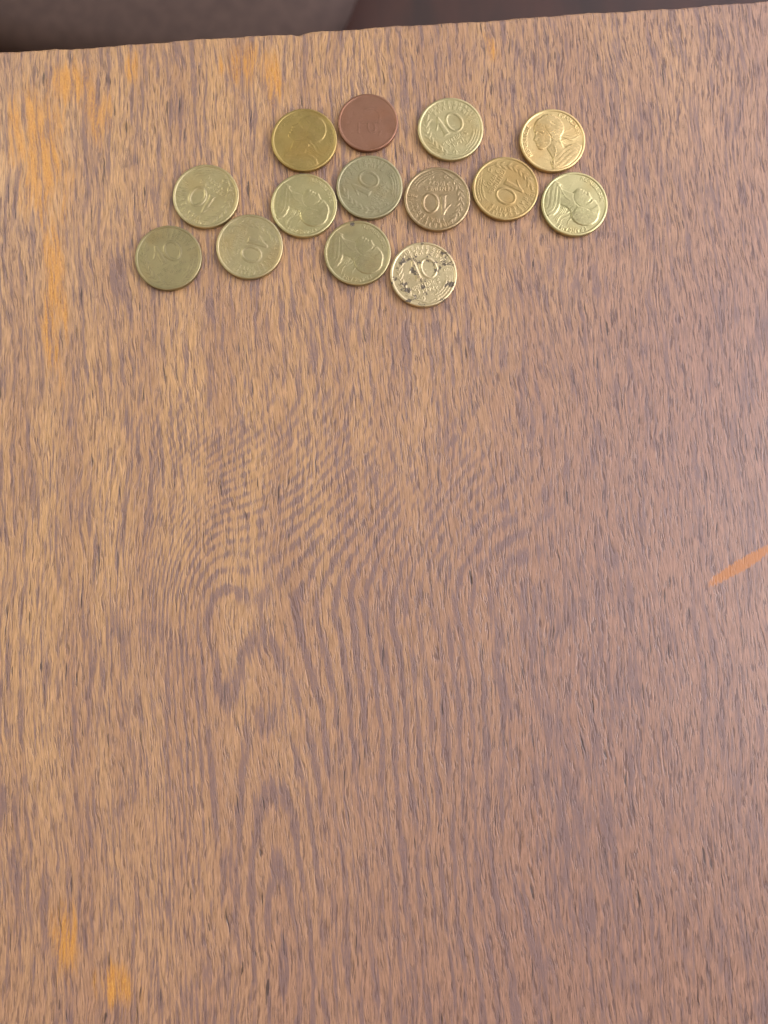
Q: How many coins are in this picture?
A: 14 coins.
